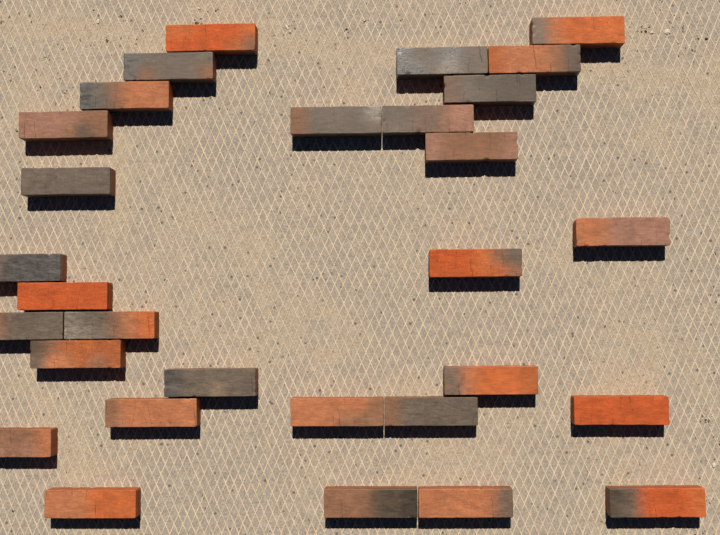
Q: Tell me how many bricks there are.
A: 30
